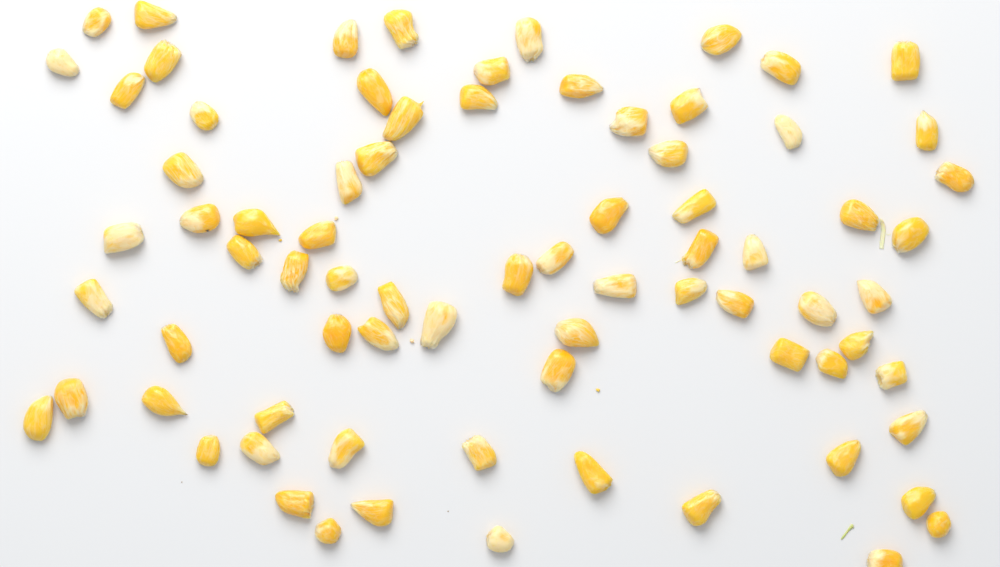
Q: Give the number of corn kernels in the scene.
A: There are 77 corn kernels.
